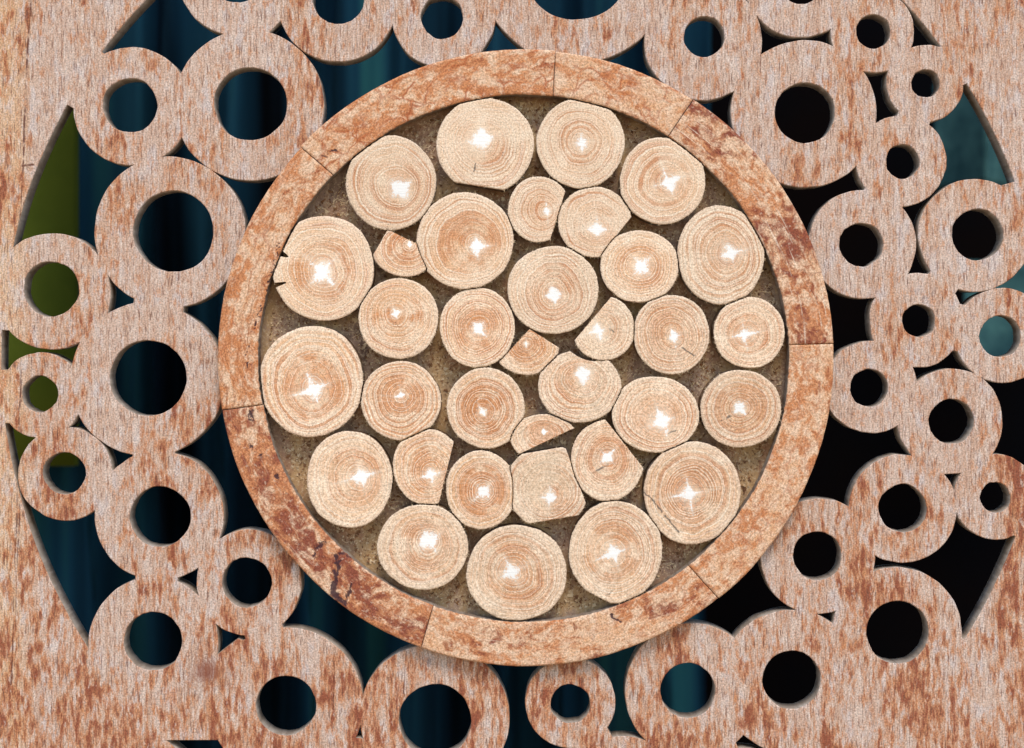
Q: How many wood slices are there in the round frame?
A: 34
